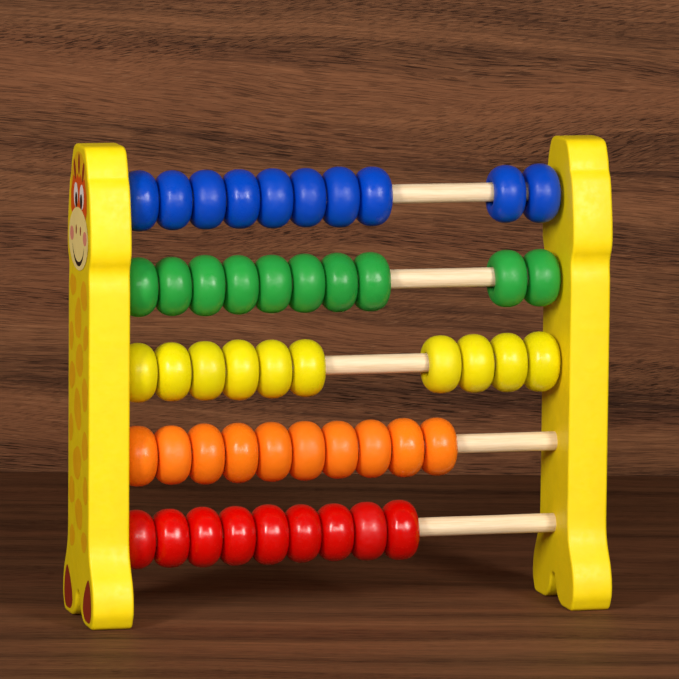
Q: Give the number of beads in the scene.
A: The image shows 49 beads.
